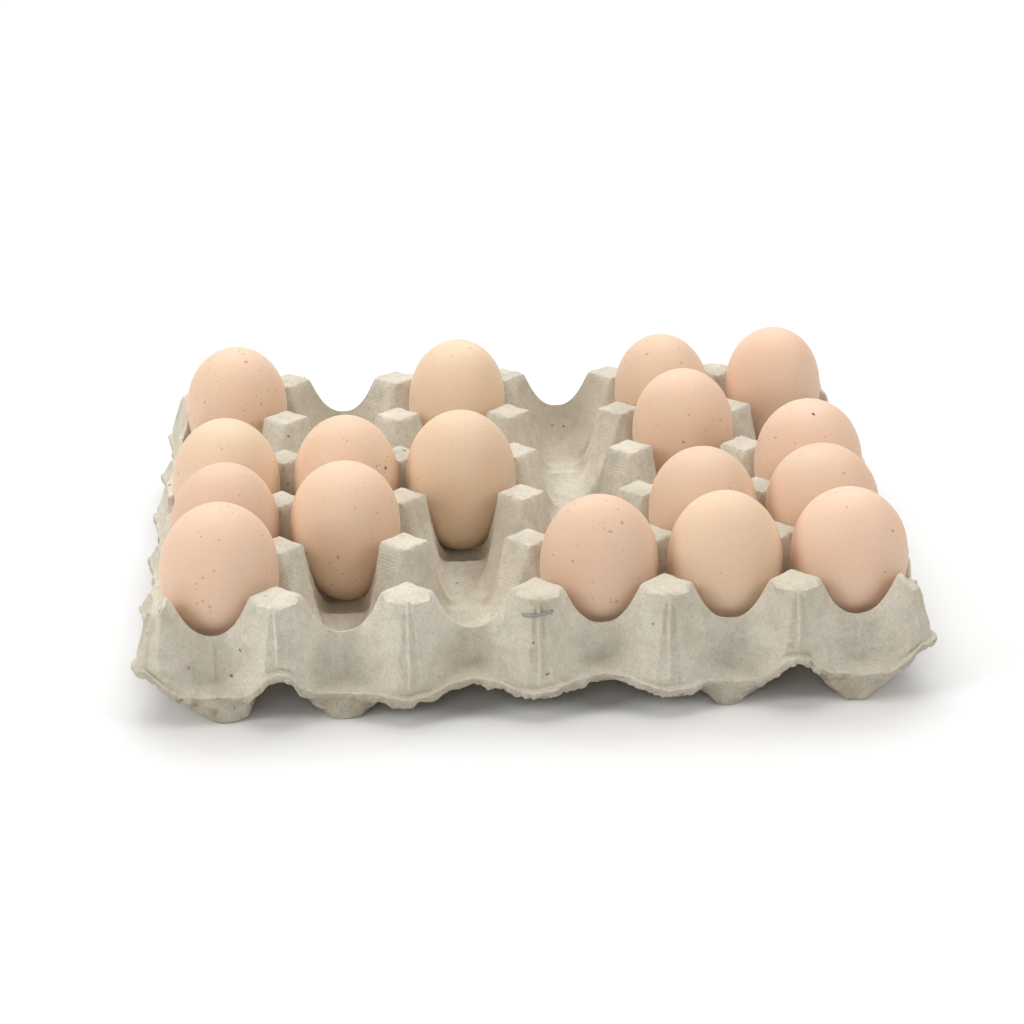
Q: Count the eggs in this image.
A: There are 17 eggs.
